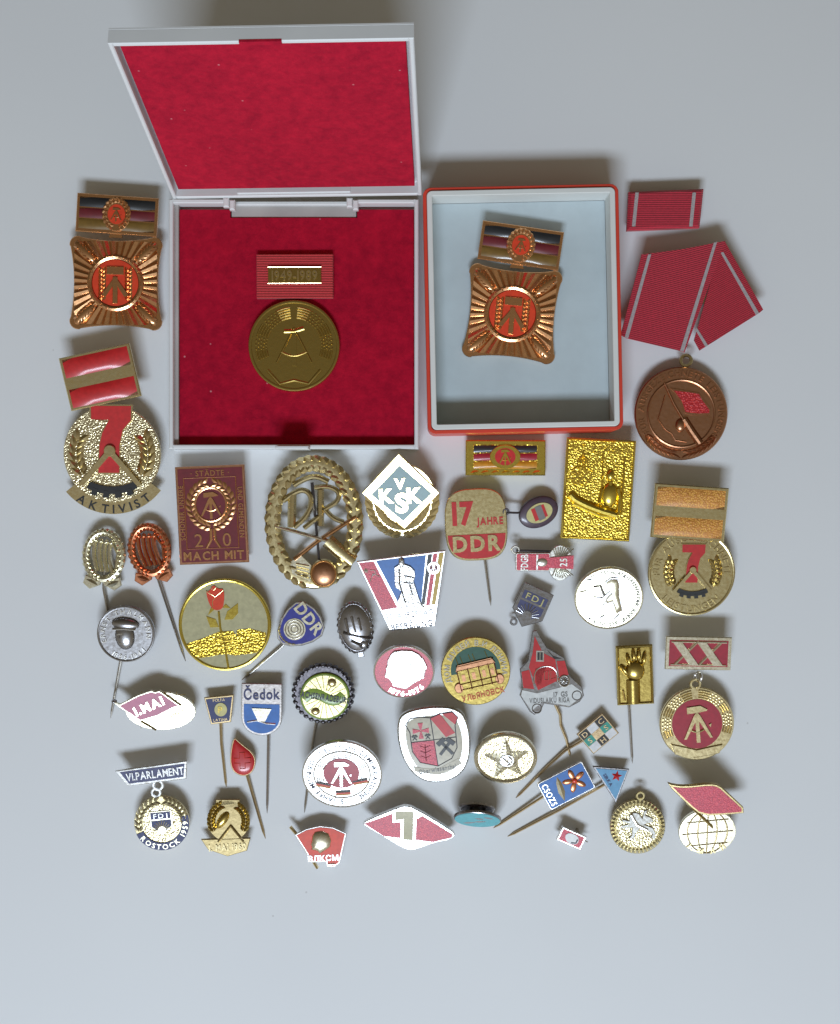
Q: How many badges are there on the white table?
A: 38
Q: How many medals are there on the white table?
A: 9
